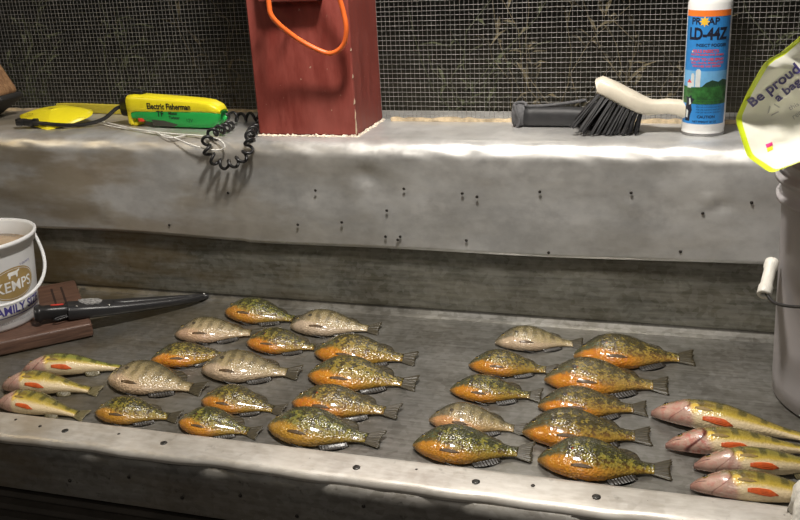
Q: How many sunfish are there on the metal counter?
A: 24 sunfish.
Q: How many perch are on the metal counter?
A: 7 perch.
